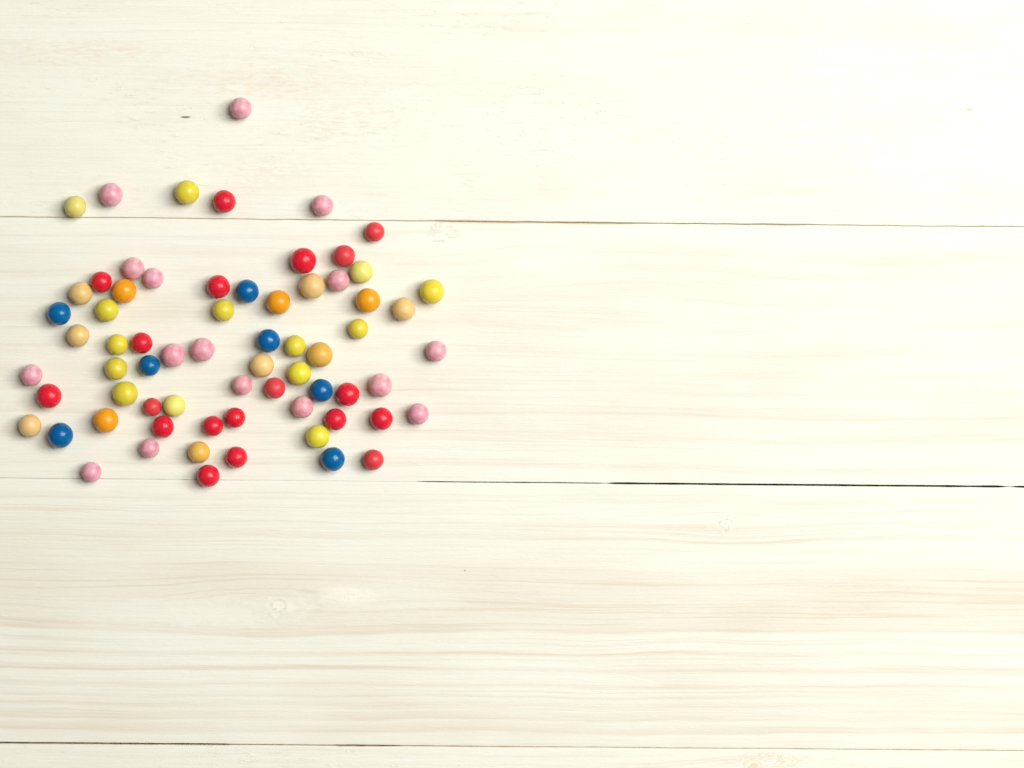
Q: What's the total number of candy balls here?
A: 68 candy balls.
